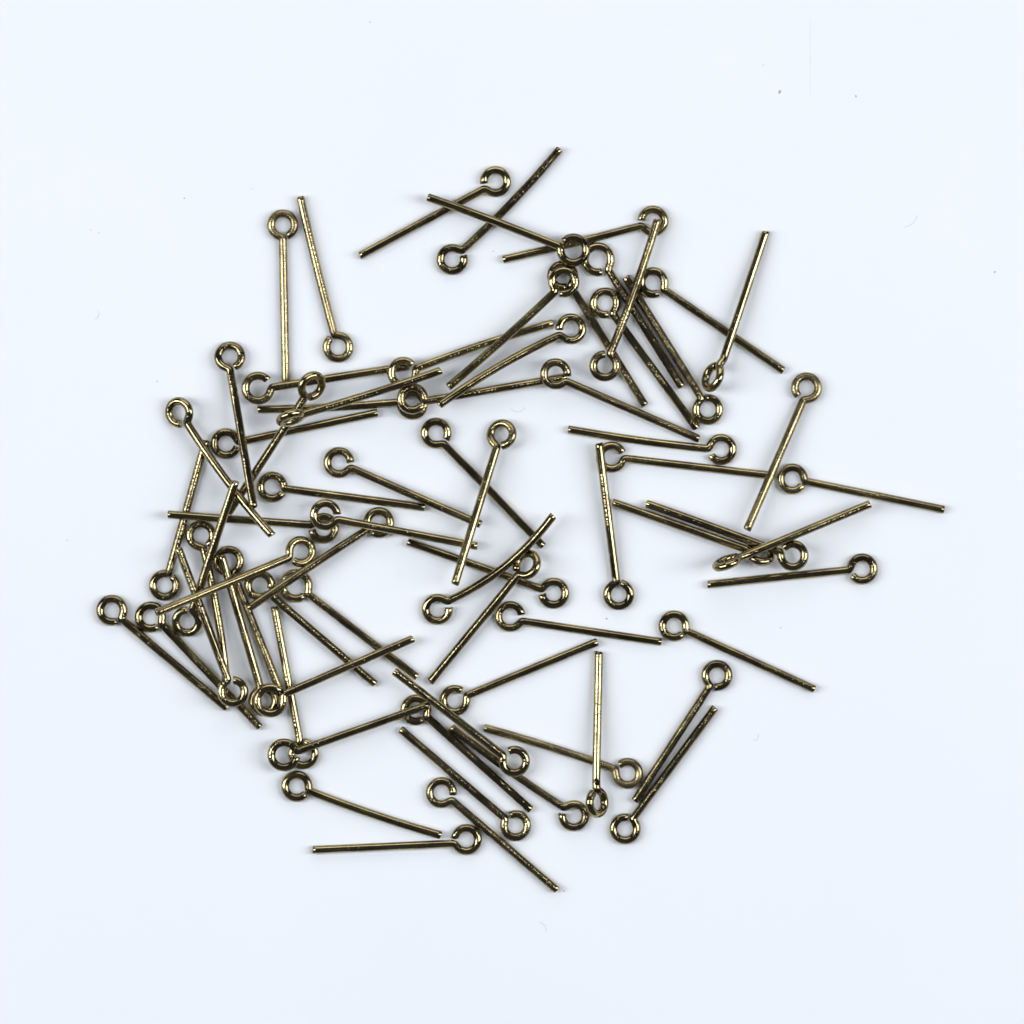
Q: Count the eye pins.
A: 72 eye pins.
